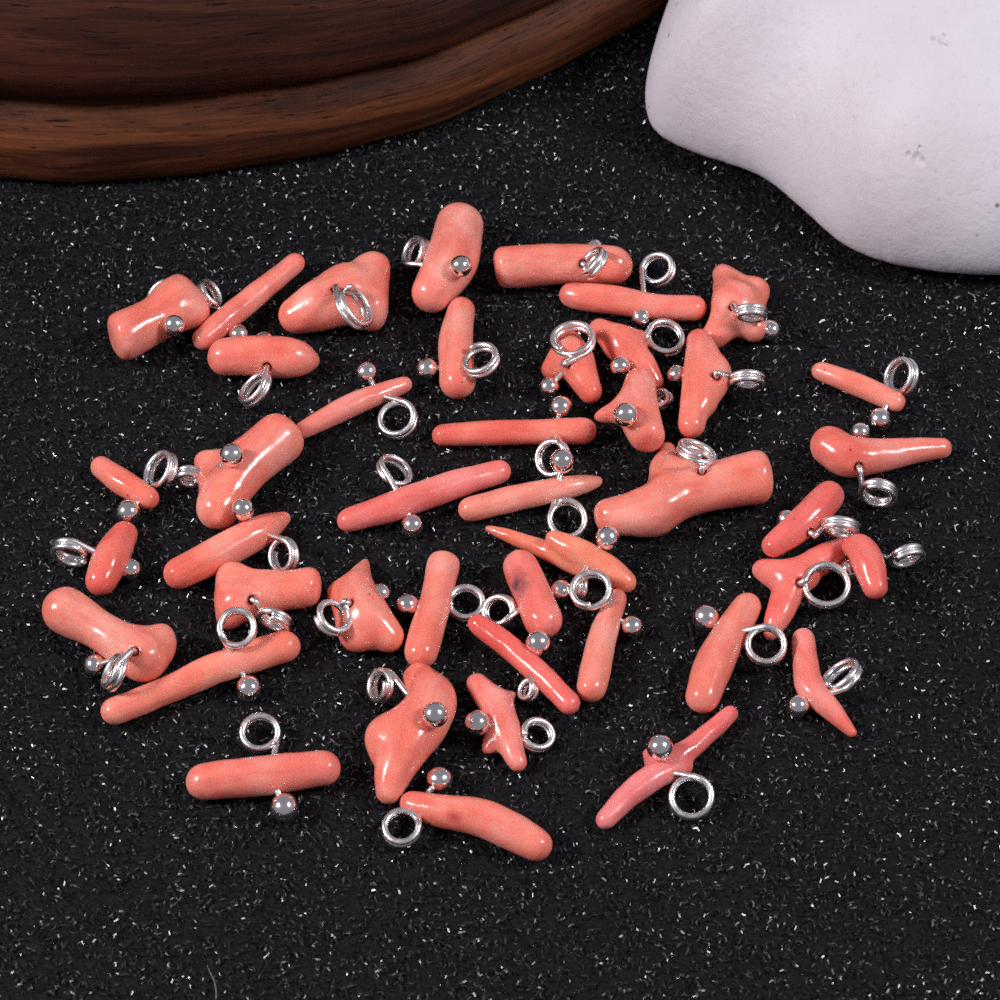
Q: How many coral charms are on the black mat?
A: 43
